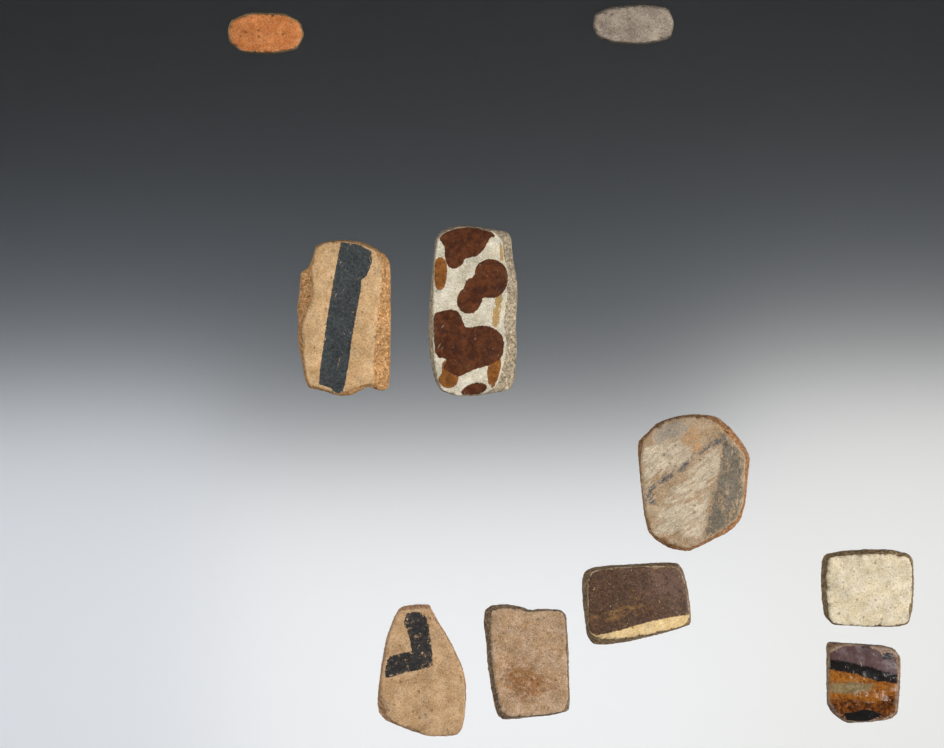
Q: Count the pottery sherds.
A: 10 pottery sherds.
